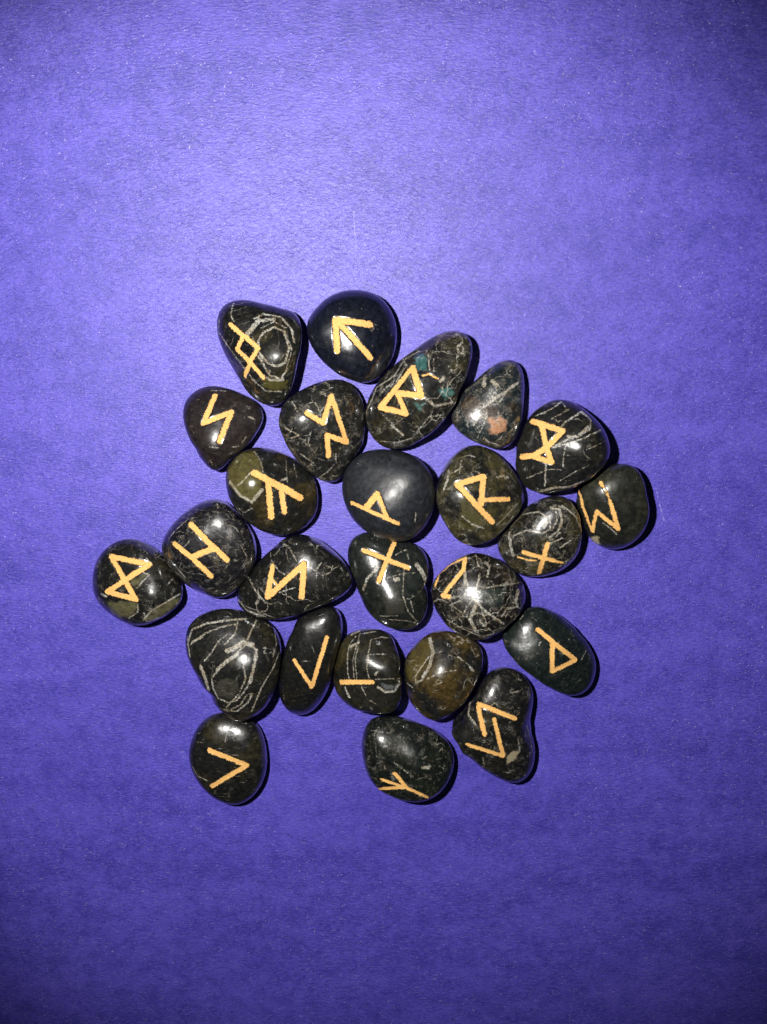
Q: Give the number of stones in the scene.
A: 25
